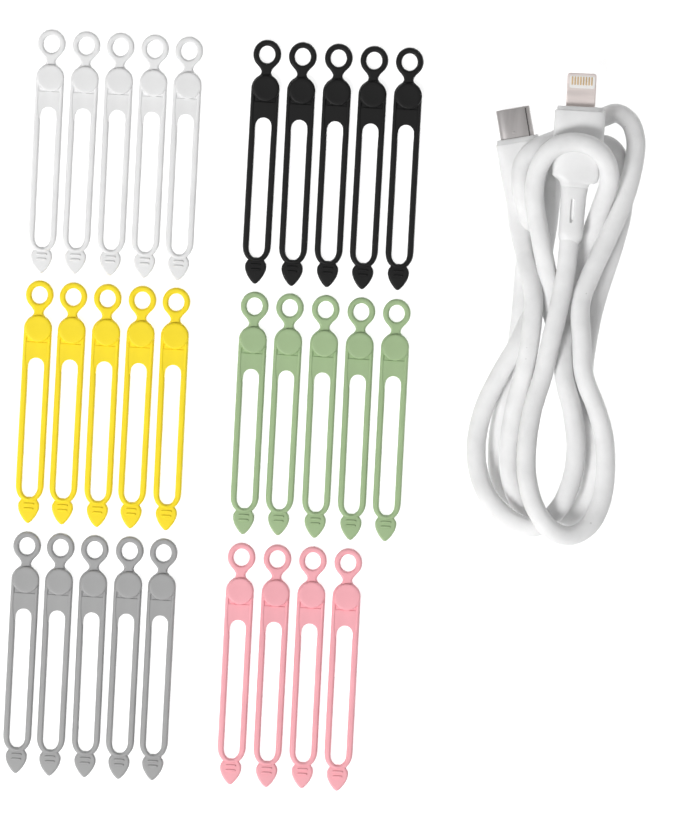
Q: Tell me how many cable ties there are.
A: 29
